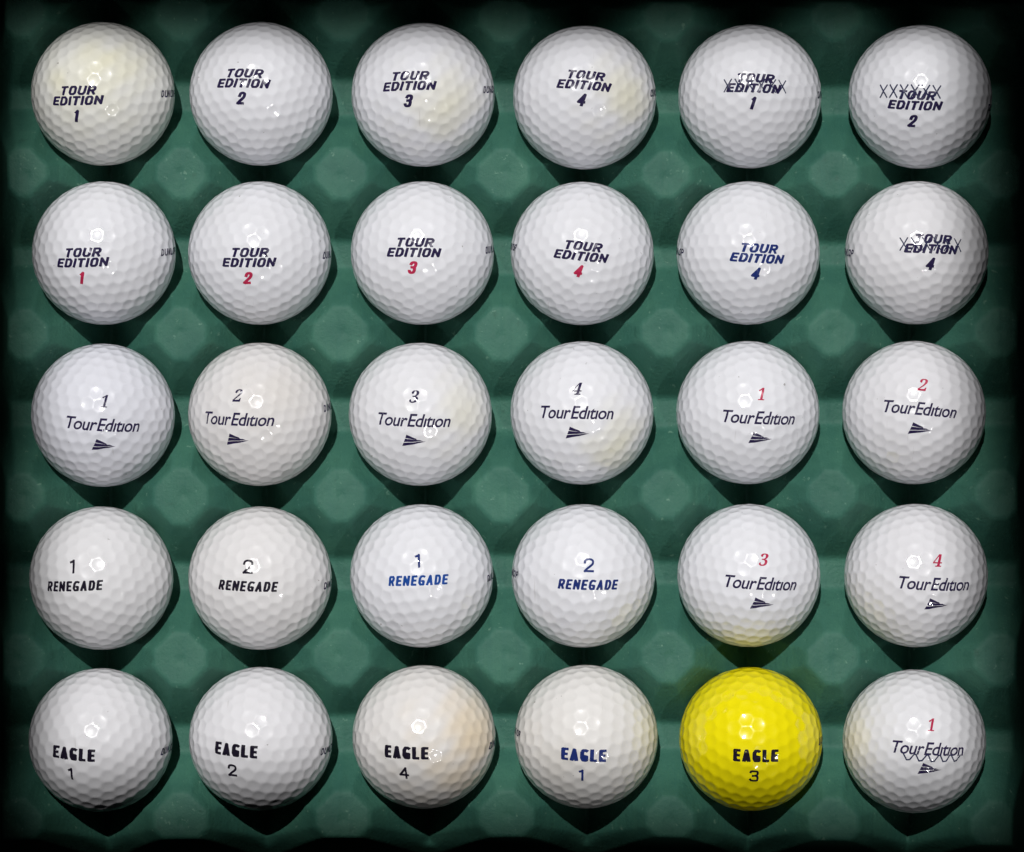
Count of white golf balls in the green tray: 29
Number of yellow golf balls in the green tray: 1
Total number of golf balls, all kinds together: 30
